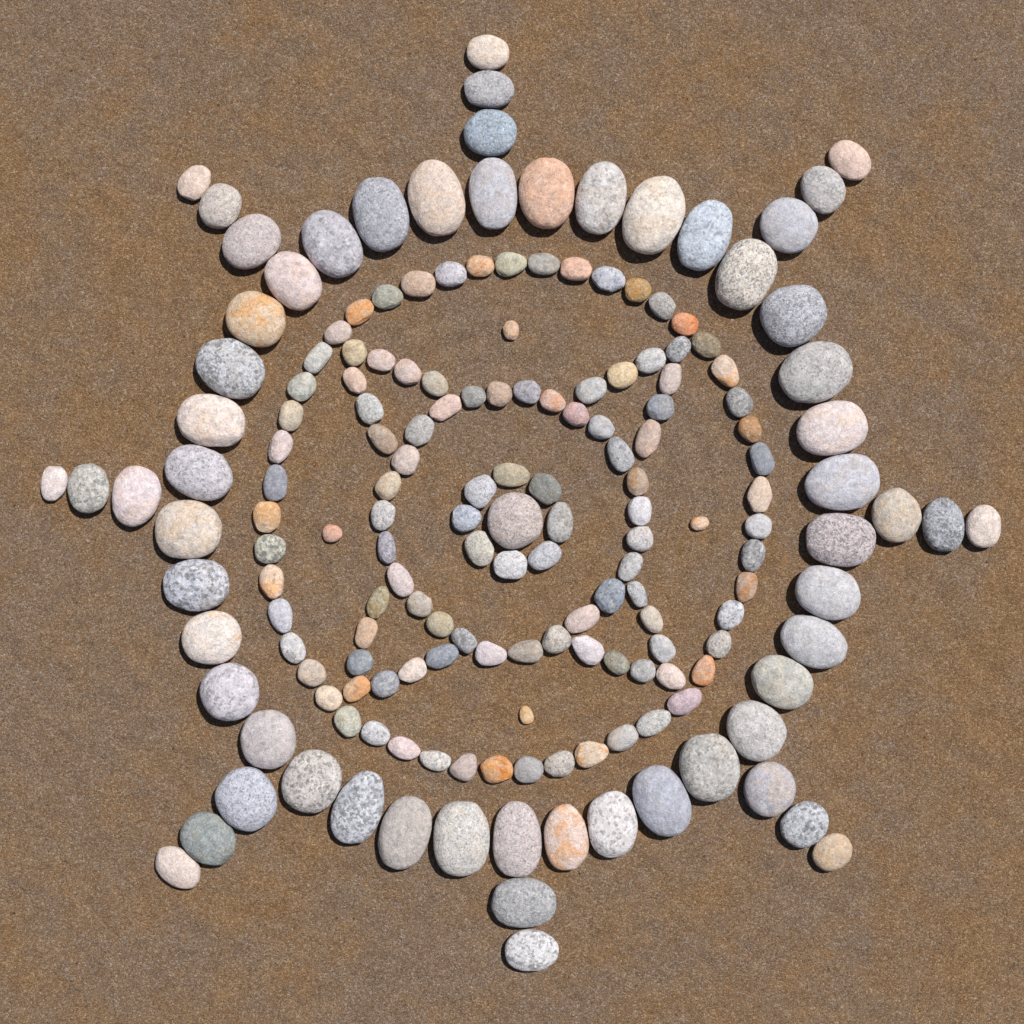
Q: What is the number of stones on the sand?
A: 176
